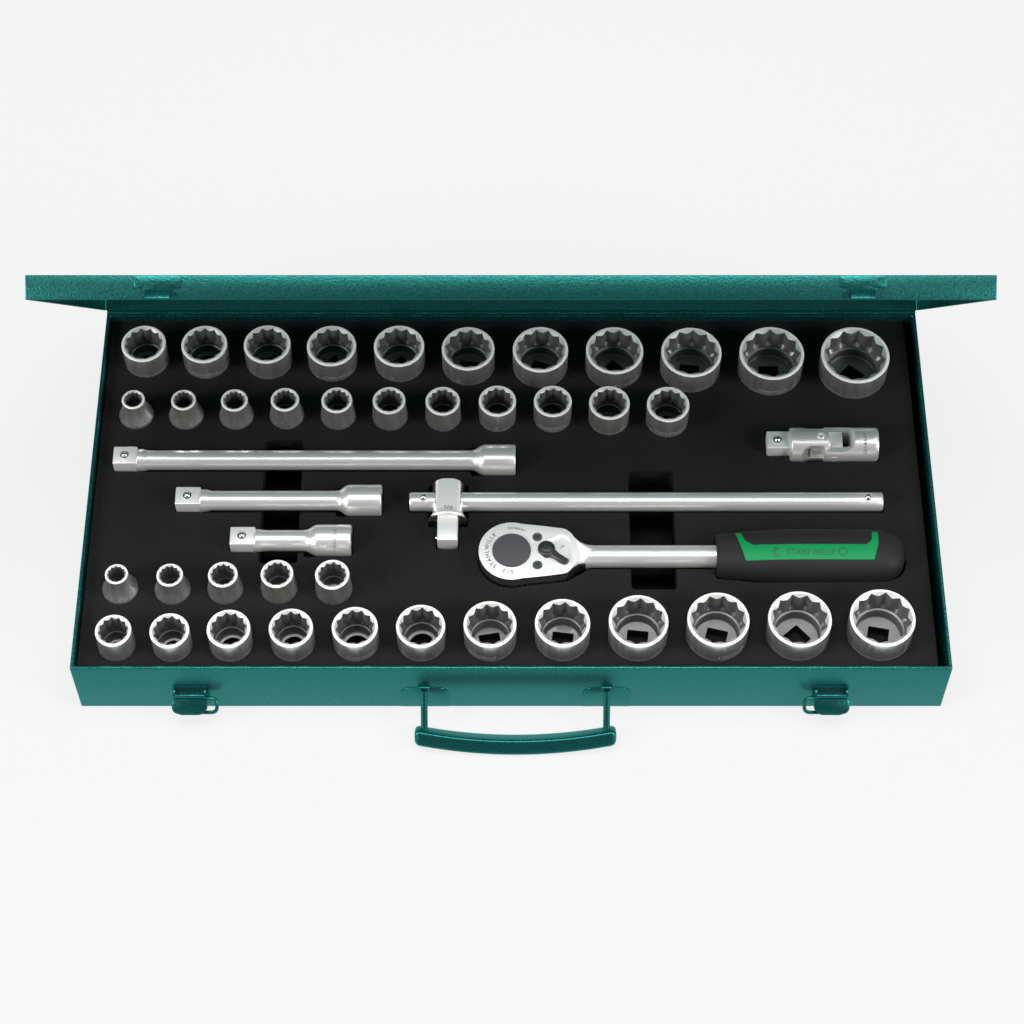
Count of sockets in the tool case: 39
